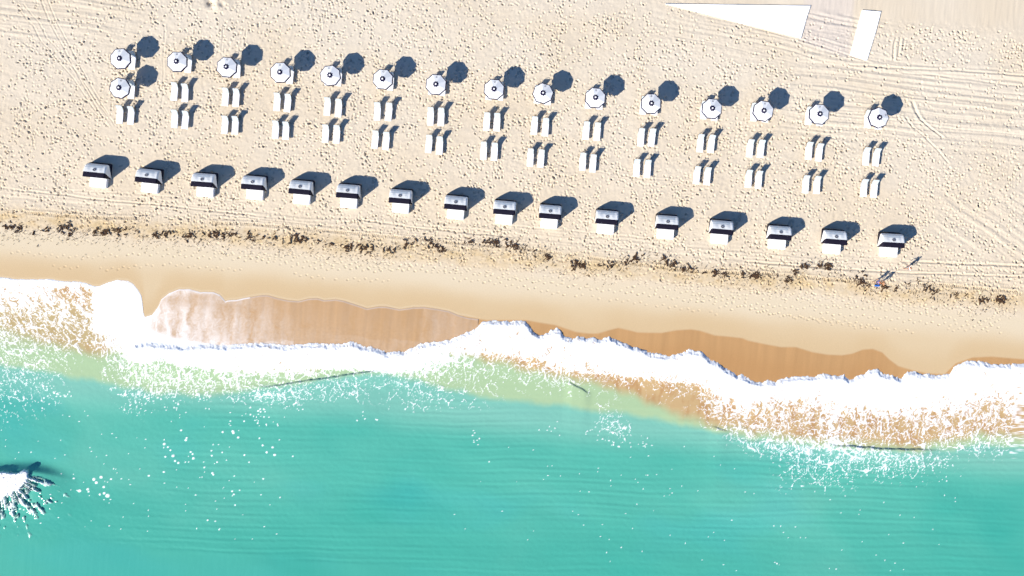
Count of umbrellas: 16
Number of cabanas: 16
